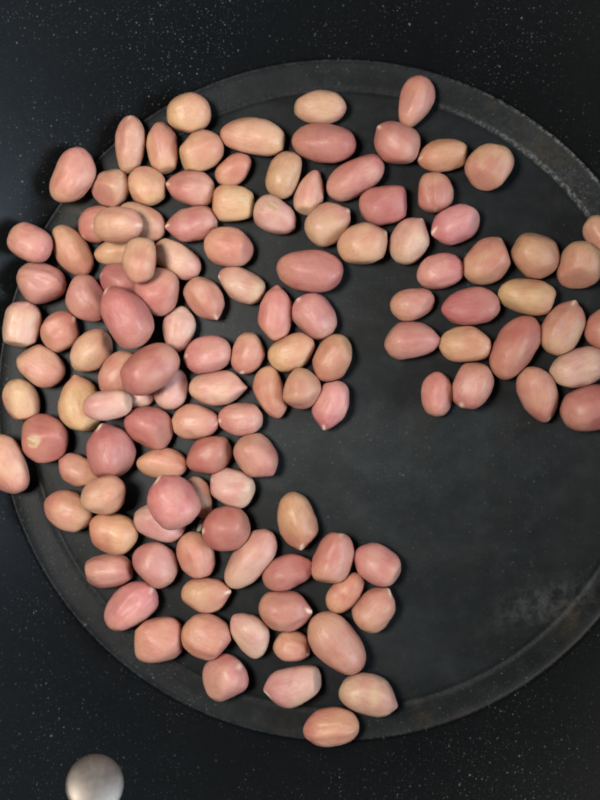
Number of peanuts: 125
